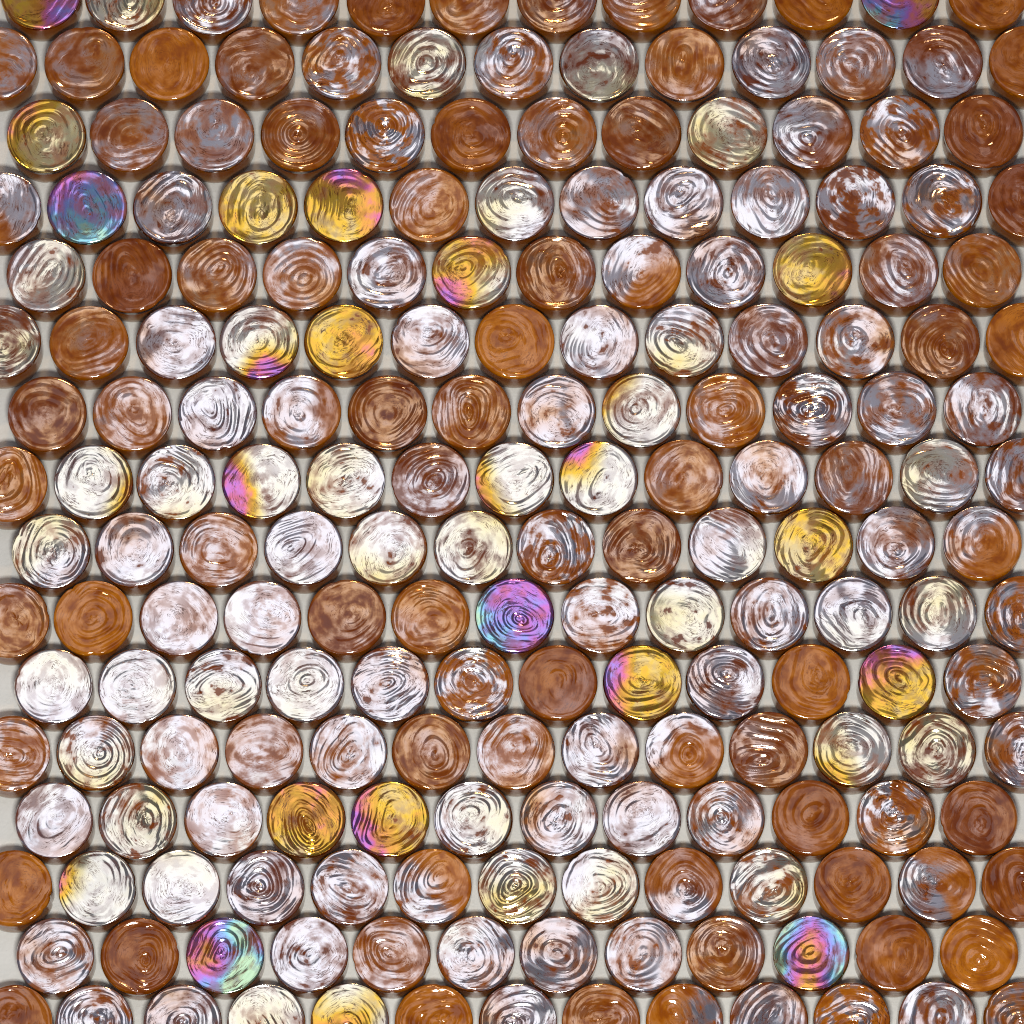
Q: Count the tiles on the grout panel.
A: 200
